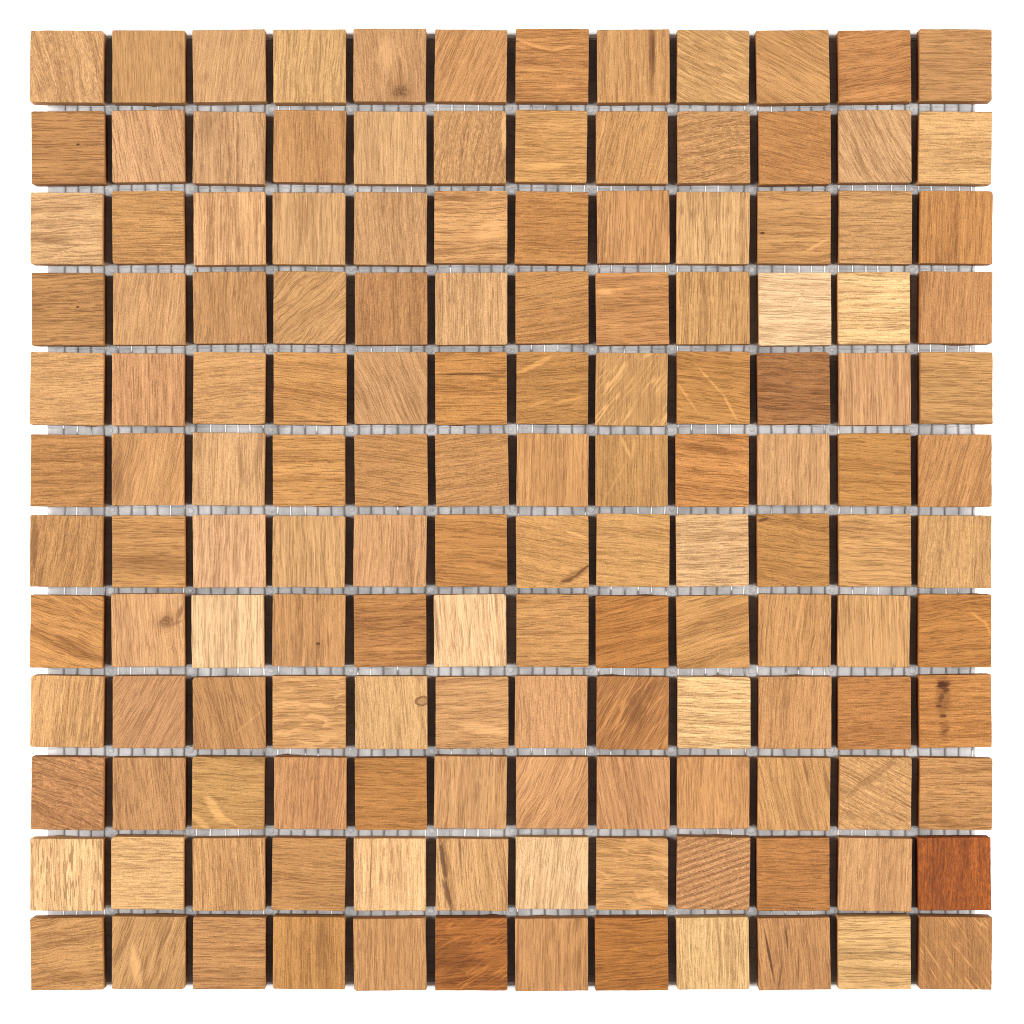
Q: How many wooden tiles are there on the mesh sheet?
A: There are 144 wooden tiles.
